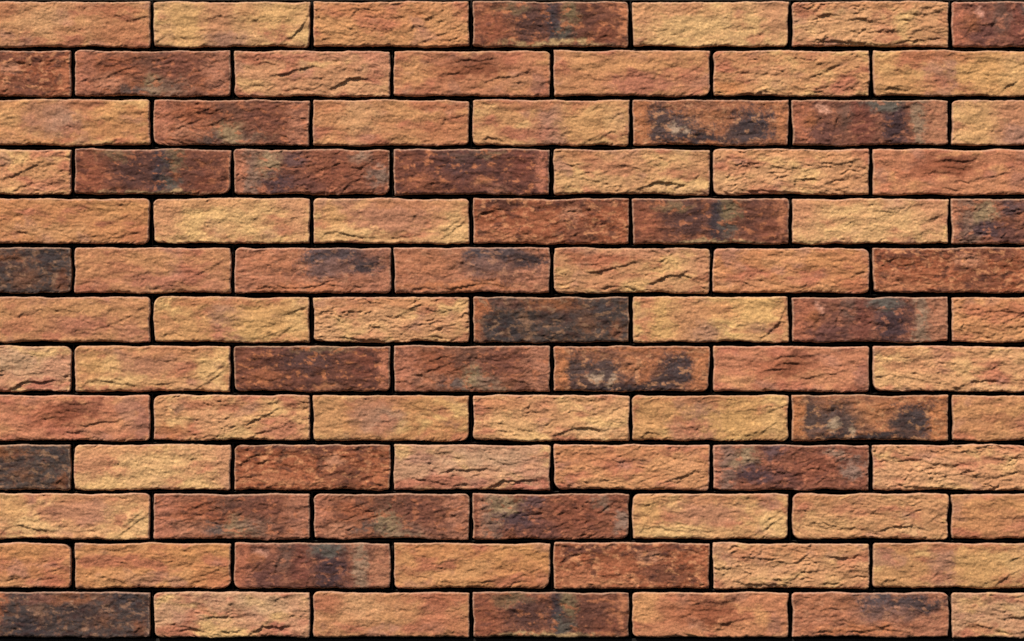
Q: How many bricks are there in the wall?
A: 91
